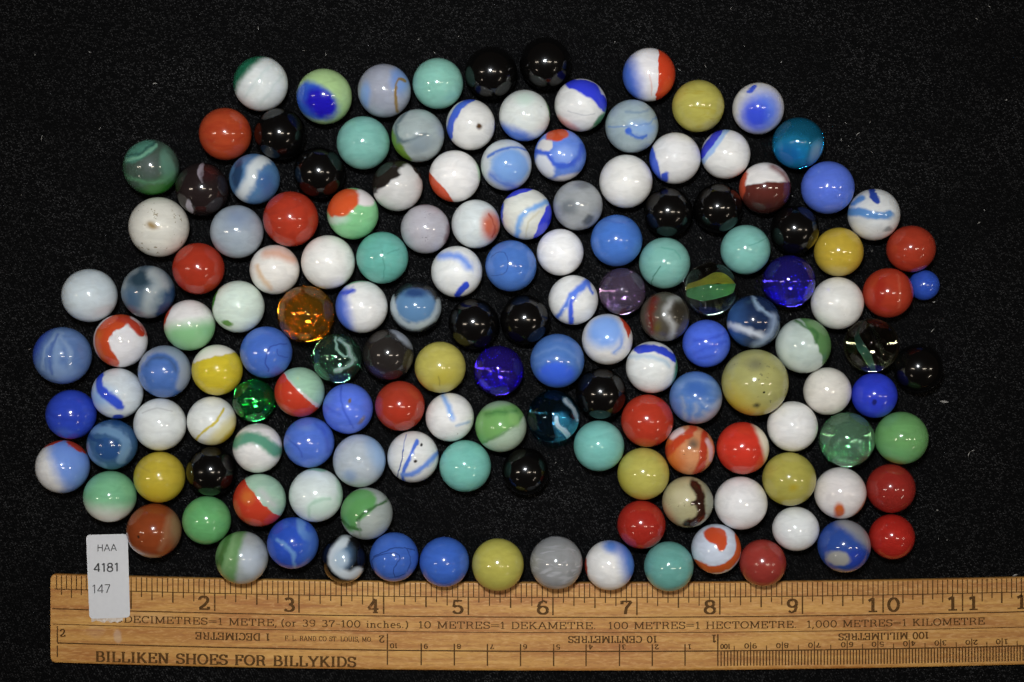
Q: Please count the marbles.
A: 149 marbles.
